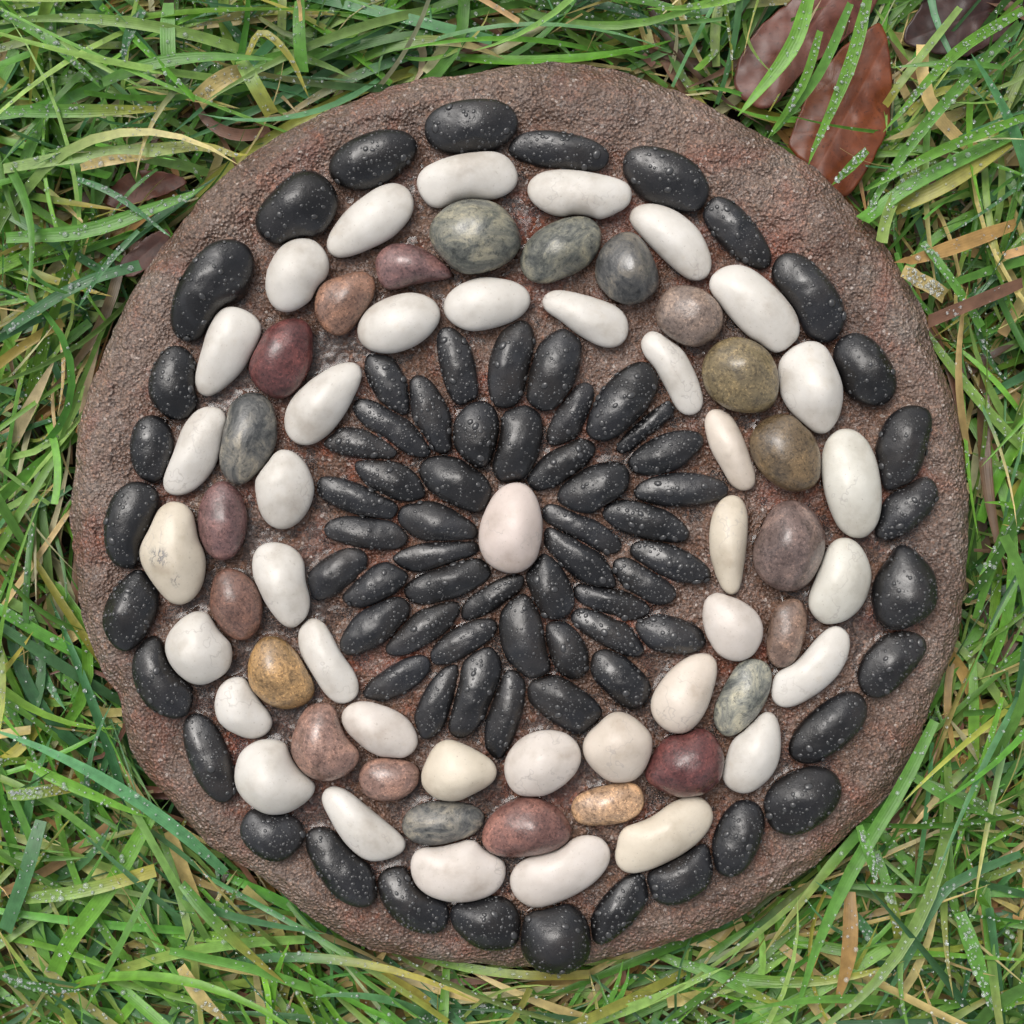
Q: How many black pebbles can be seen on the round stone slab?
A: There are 75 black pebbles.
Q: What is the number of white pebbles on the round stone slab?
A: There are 38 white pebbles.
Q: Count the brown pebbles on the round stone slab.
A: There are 16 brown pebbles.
